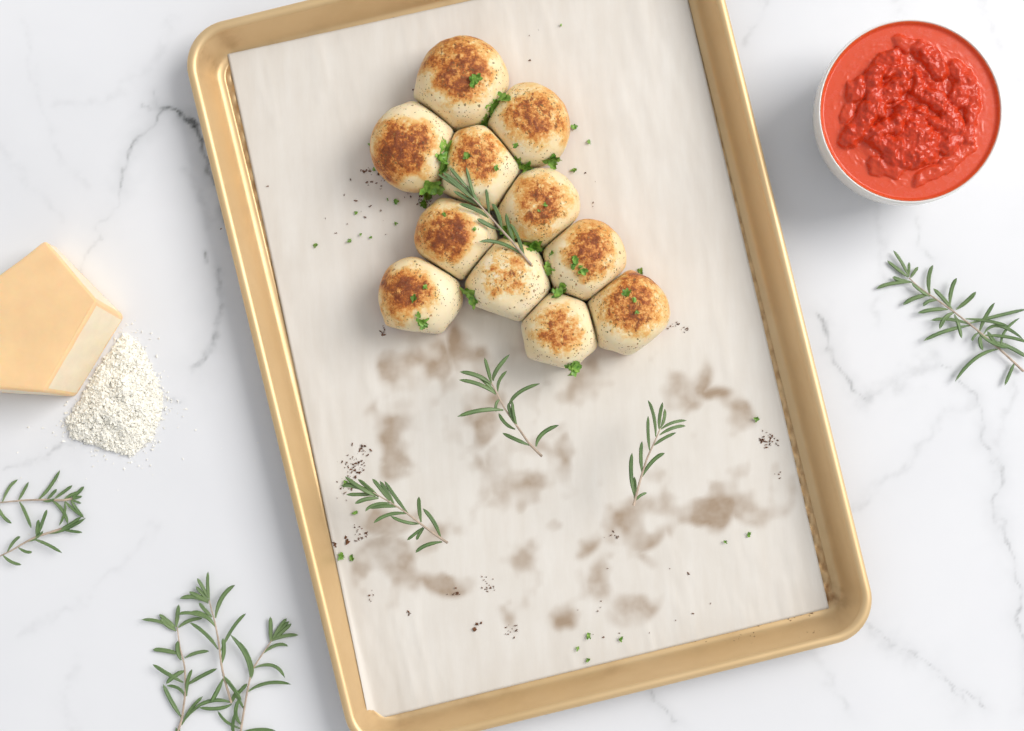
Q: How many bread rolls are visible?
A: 11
